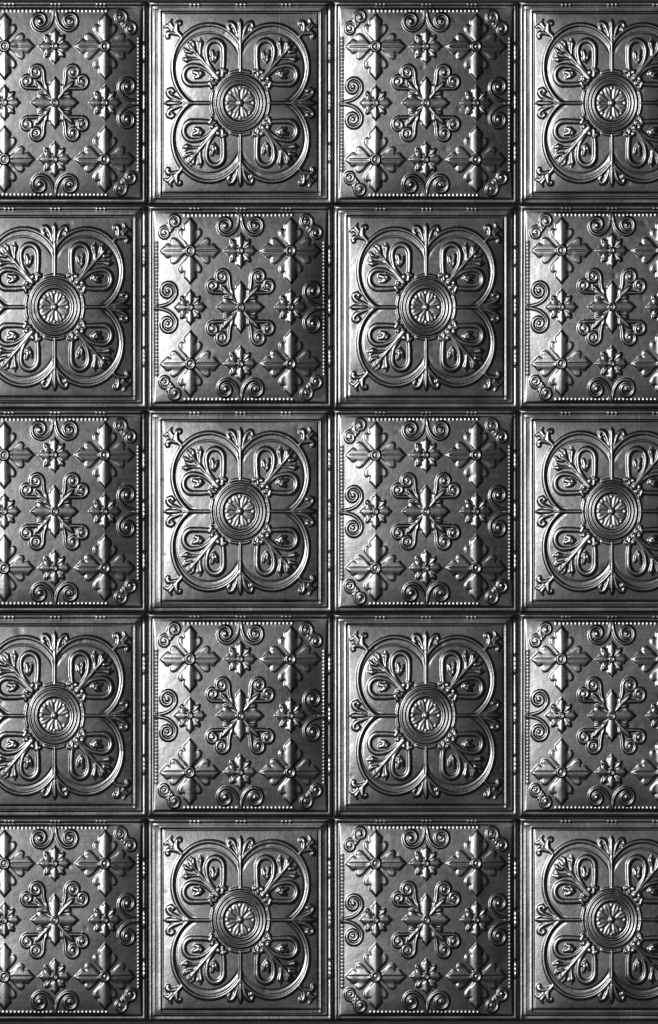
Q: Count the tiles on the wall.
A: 20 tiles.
